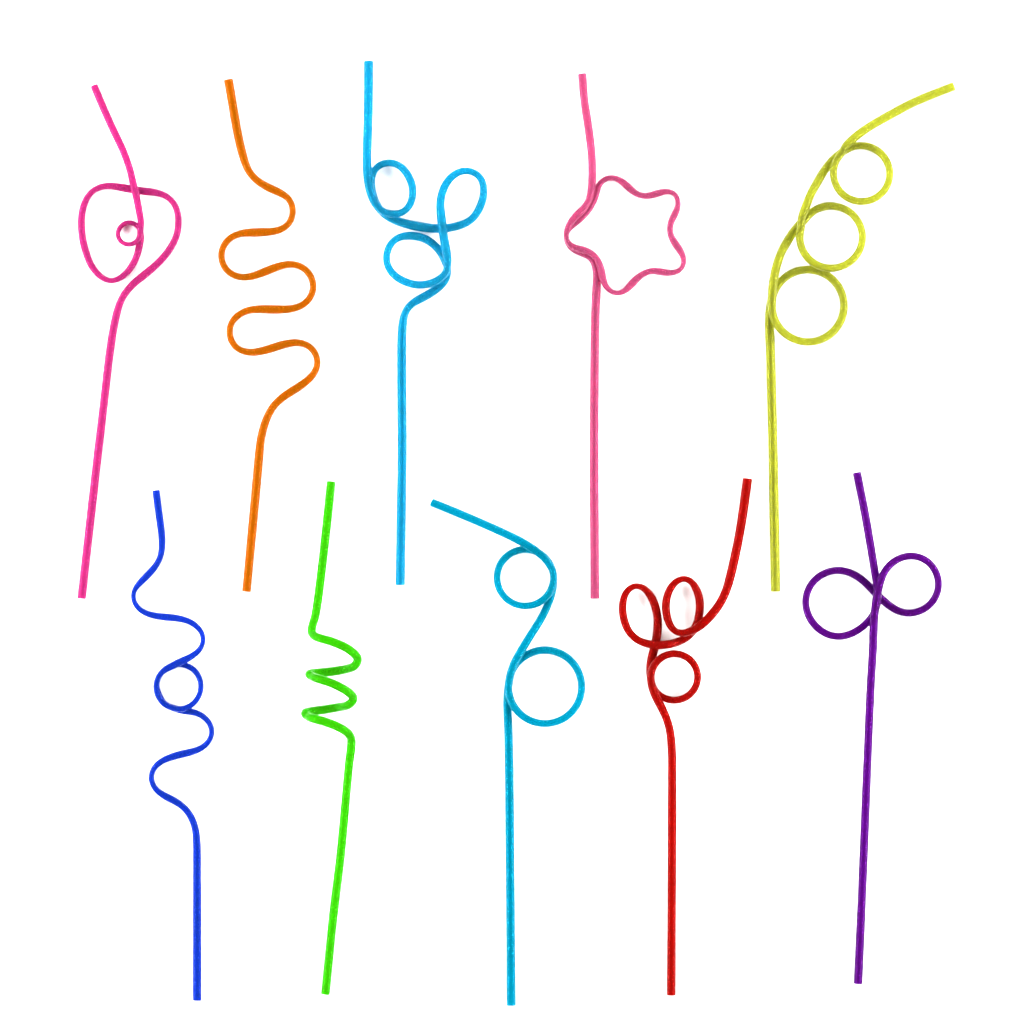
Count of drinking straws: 10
